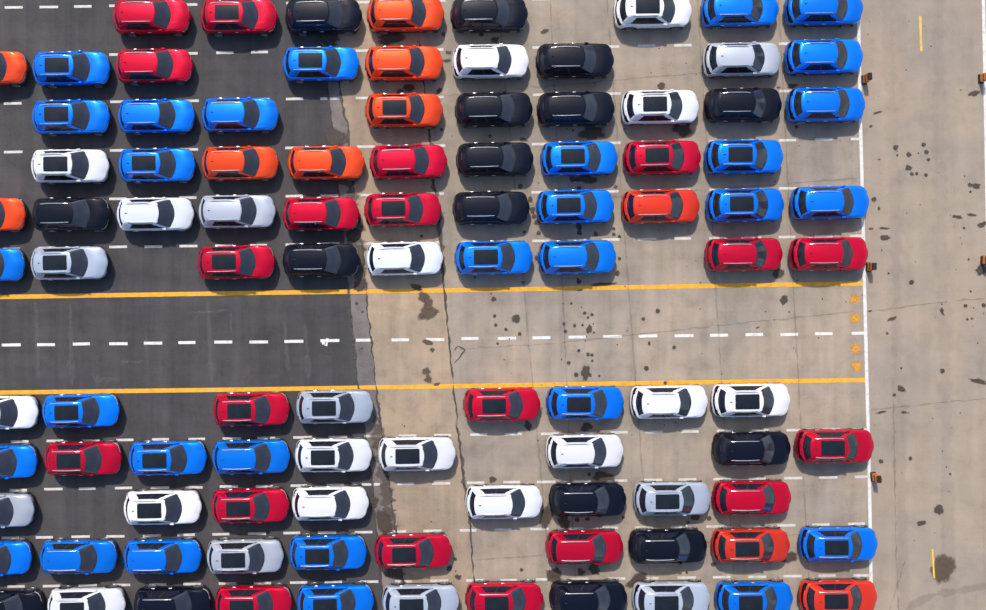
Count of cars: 101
